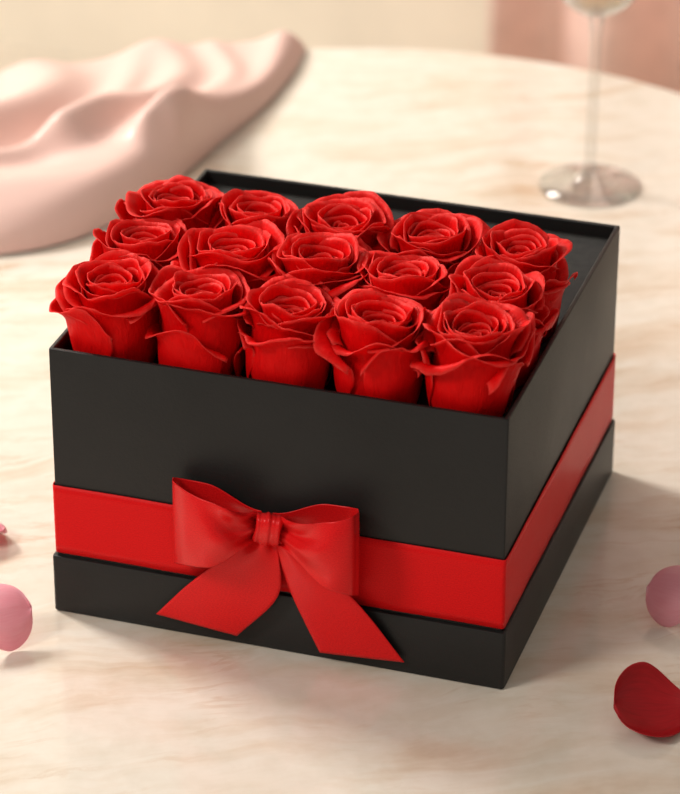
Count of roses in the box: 15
